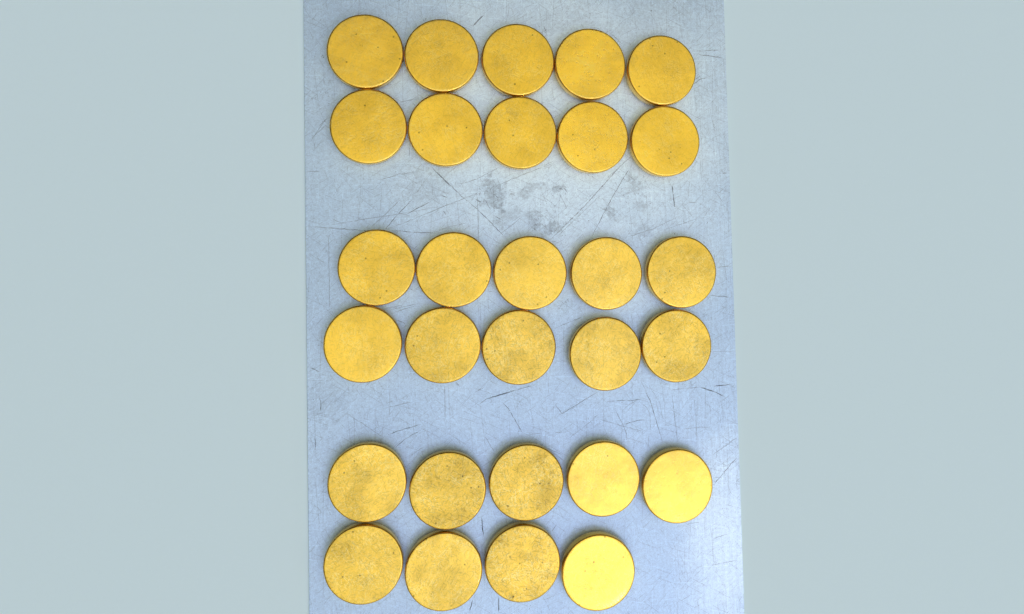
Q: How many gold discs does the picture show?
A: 29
